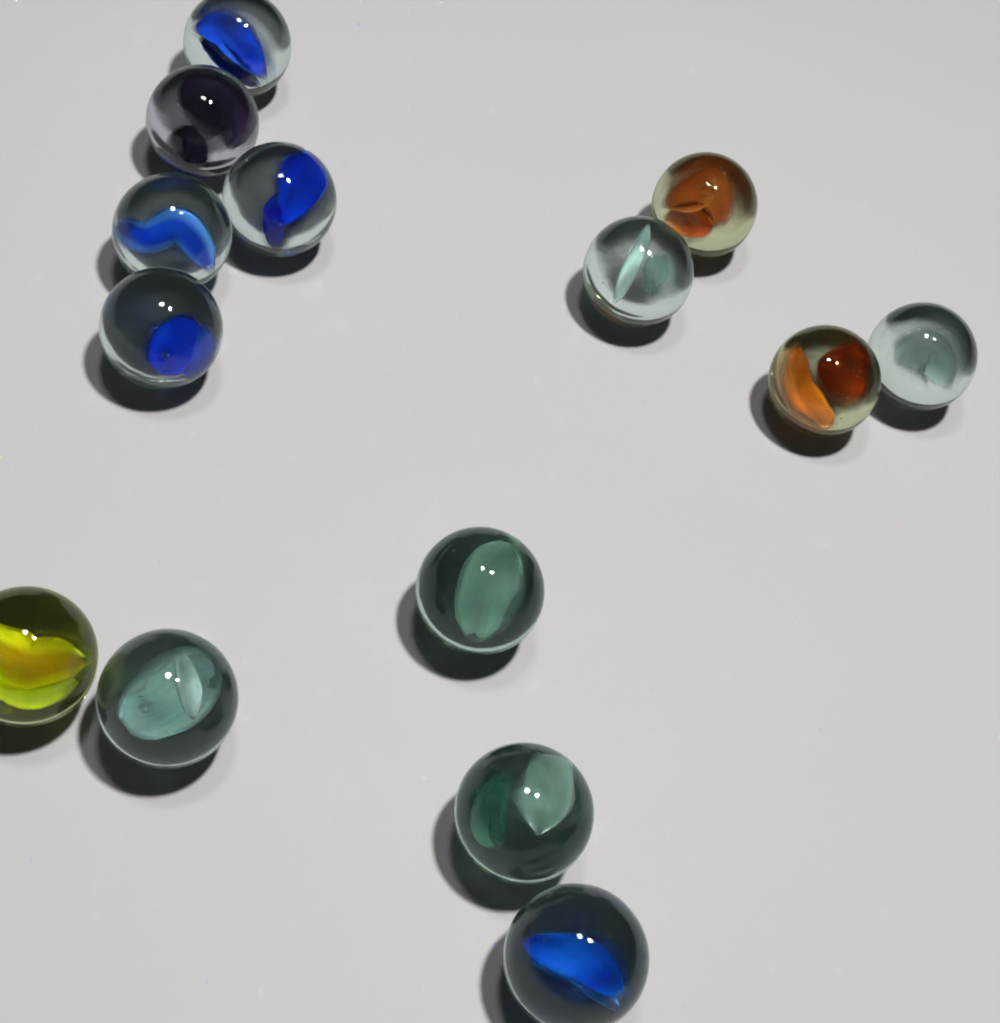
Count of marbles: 14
